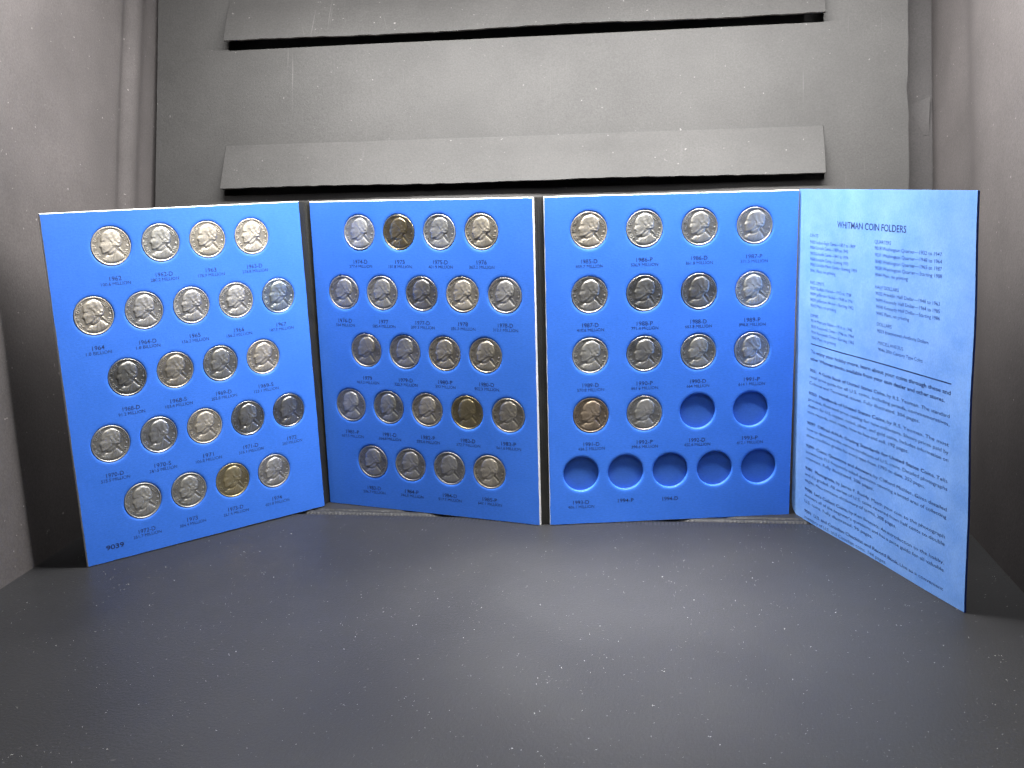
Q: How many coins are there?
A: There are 58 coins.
